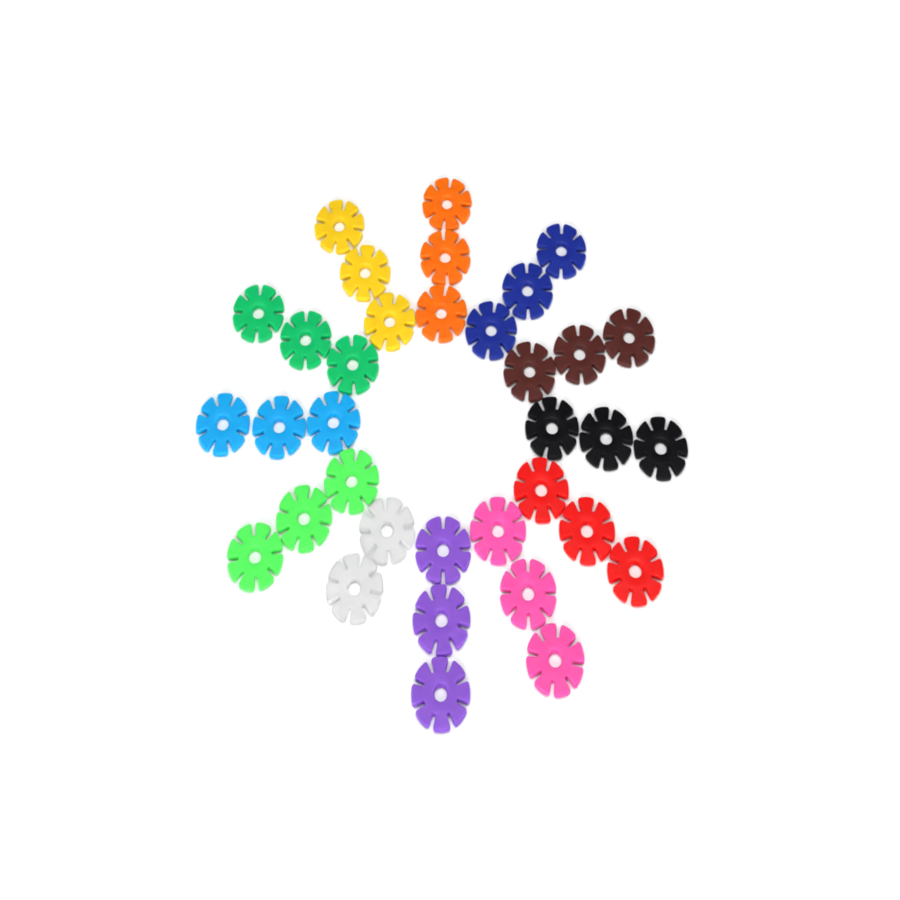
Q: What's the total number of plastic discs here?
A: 35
